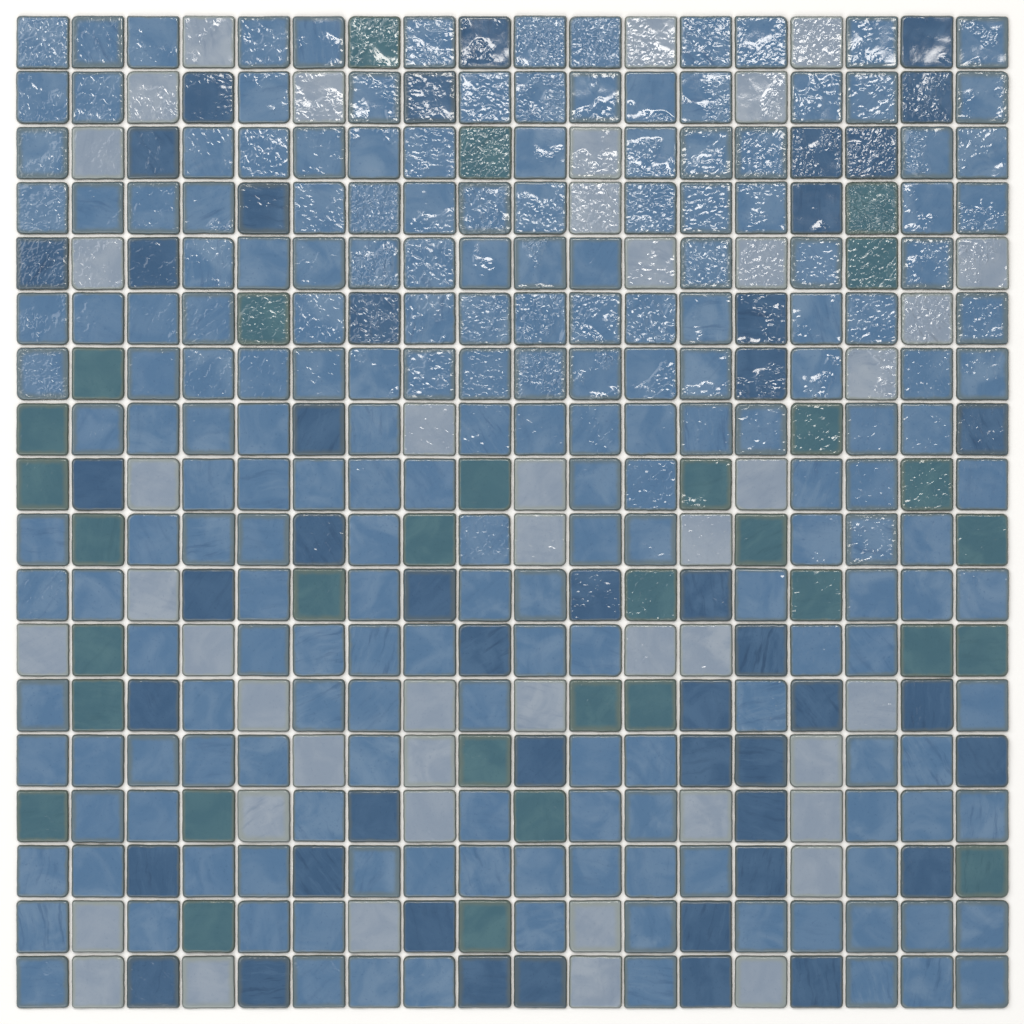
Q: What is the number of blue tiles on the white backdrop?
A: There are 200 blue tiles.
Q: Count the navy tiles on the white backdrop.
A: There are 47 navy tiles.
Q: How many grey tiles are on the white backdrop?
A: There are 45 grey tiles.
